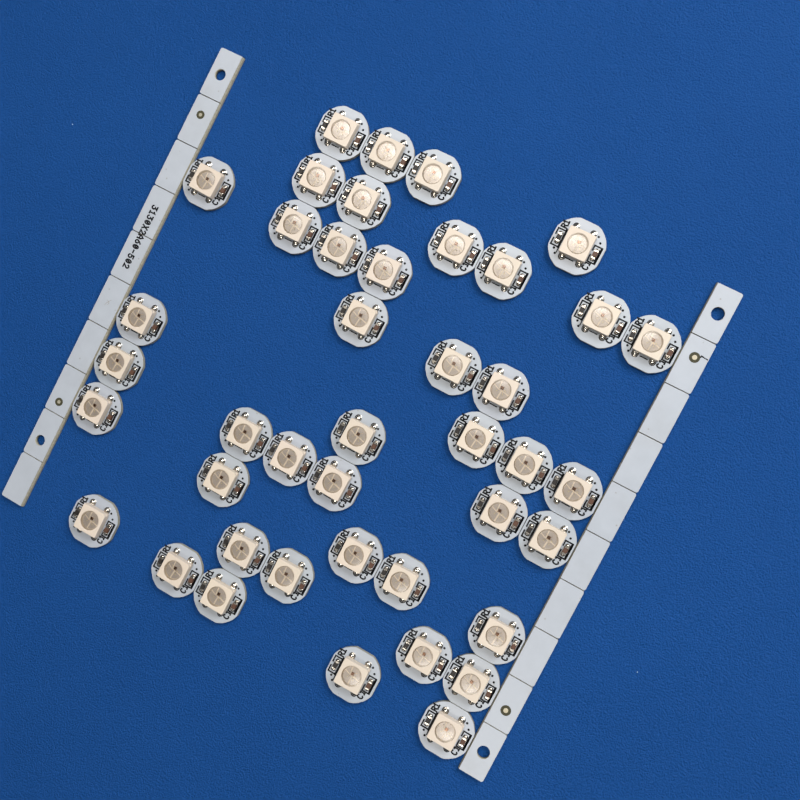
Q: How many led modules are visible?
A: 42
